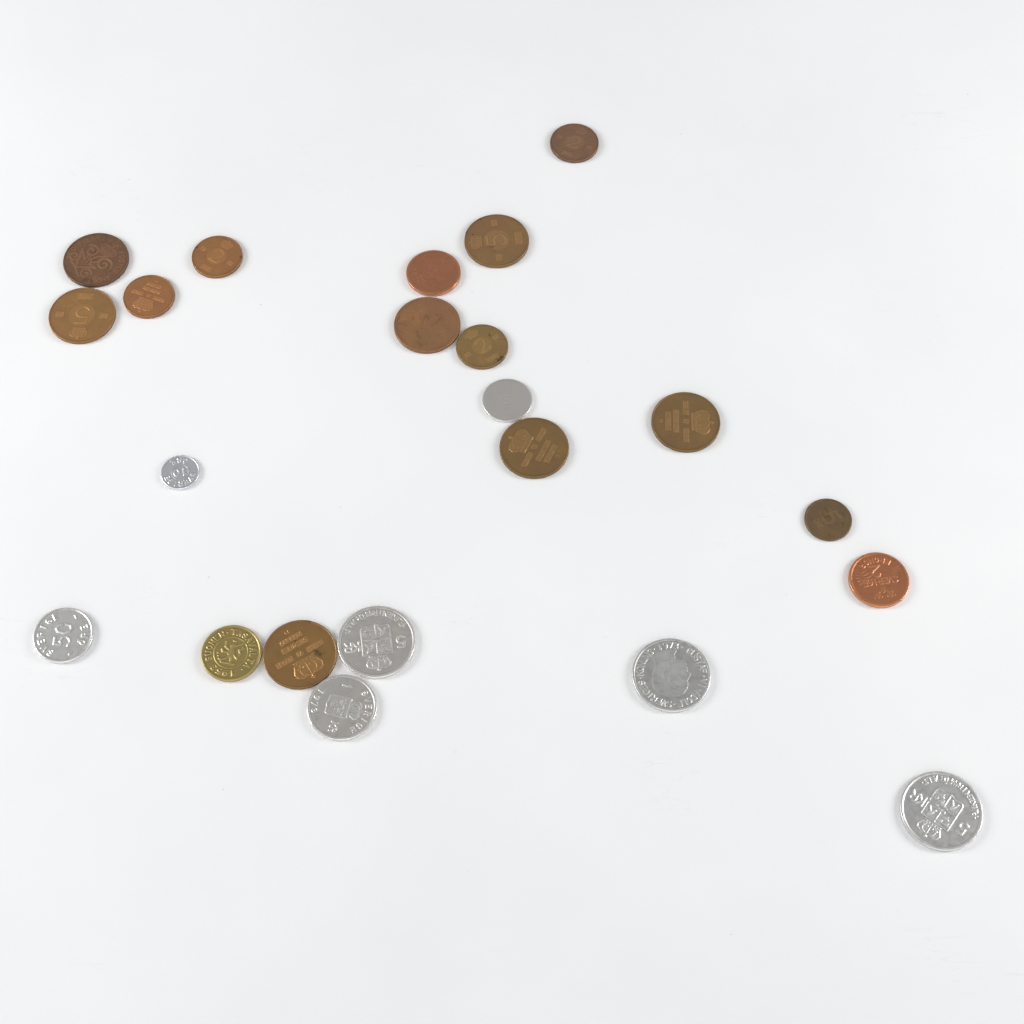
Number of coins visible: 22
